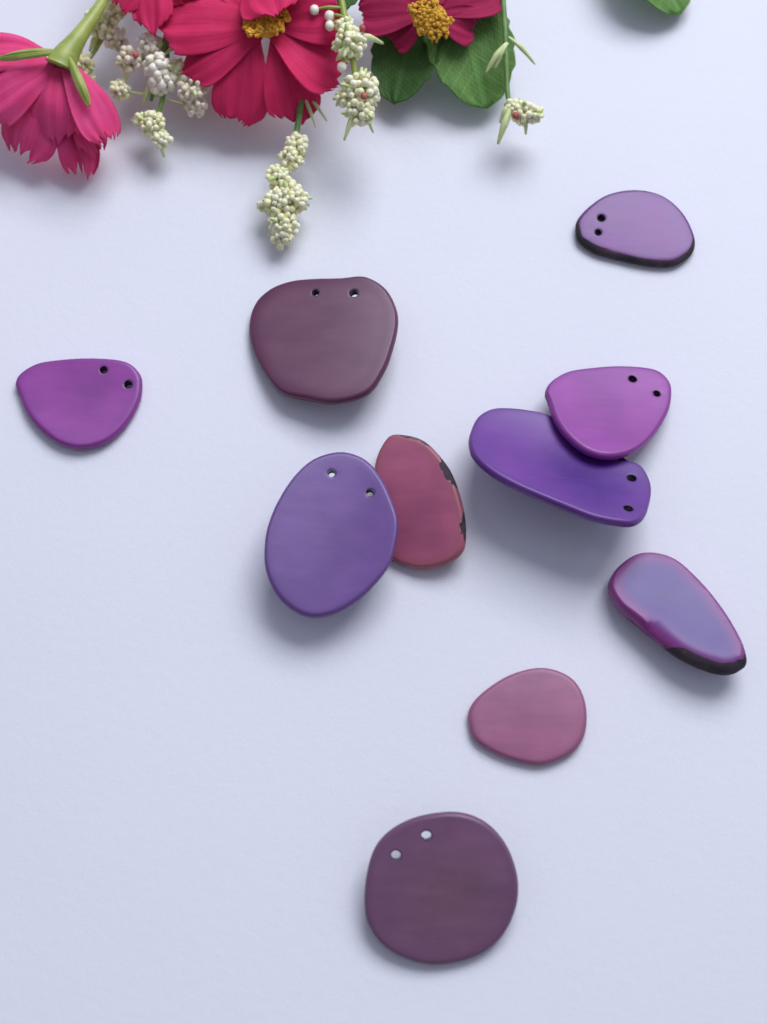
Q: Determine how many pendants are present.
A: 10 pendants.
